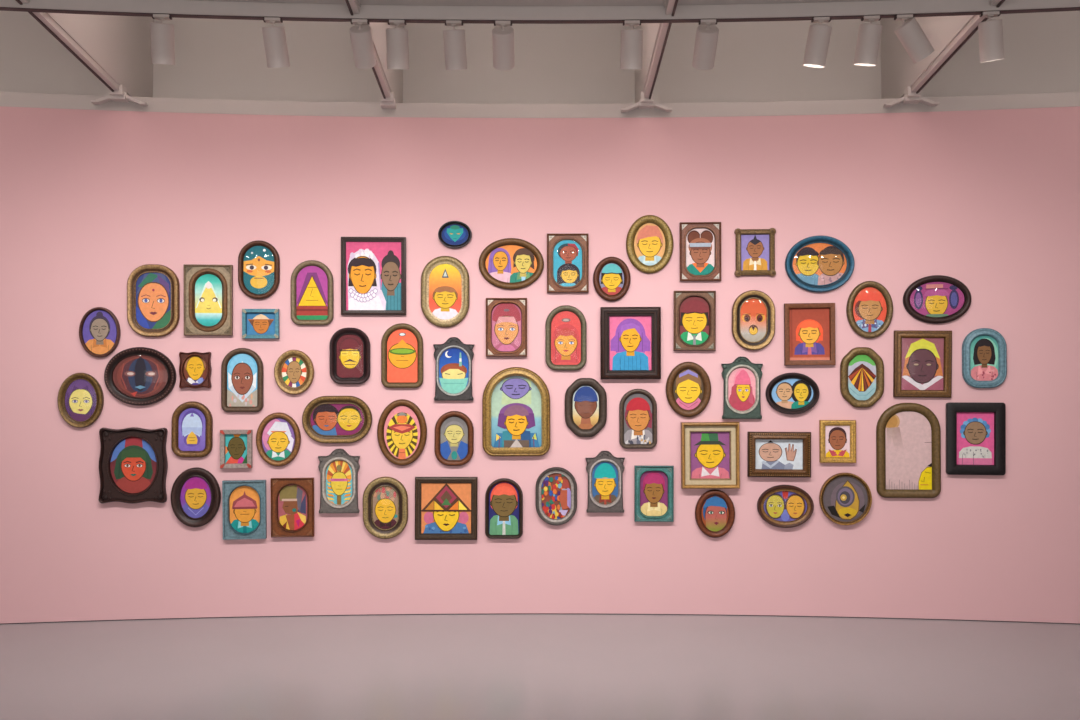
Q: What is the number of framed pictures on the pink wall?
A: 66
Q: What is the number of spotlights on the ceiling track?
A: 12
